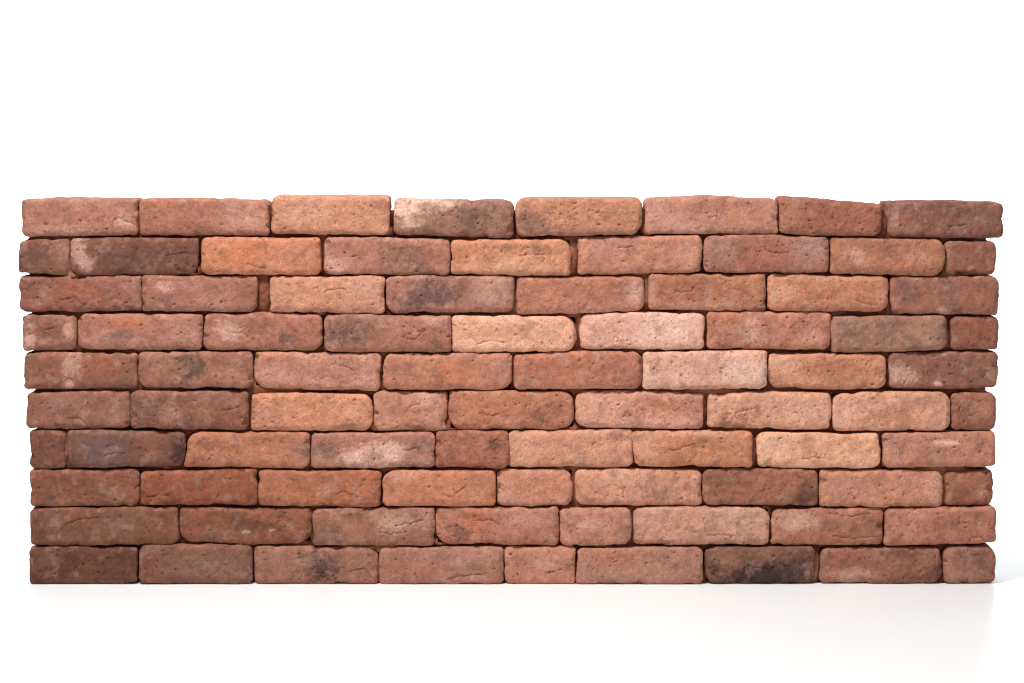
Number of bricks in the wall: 86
